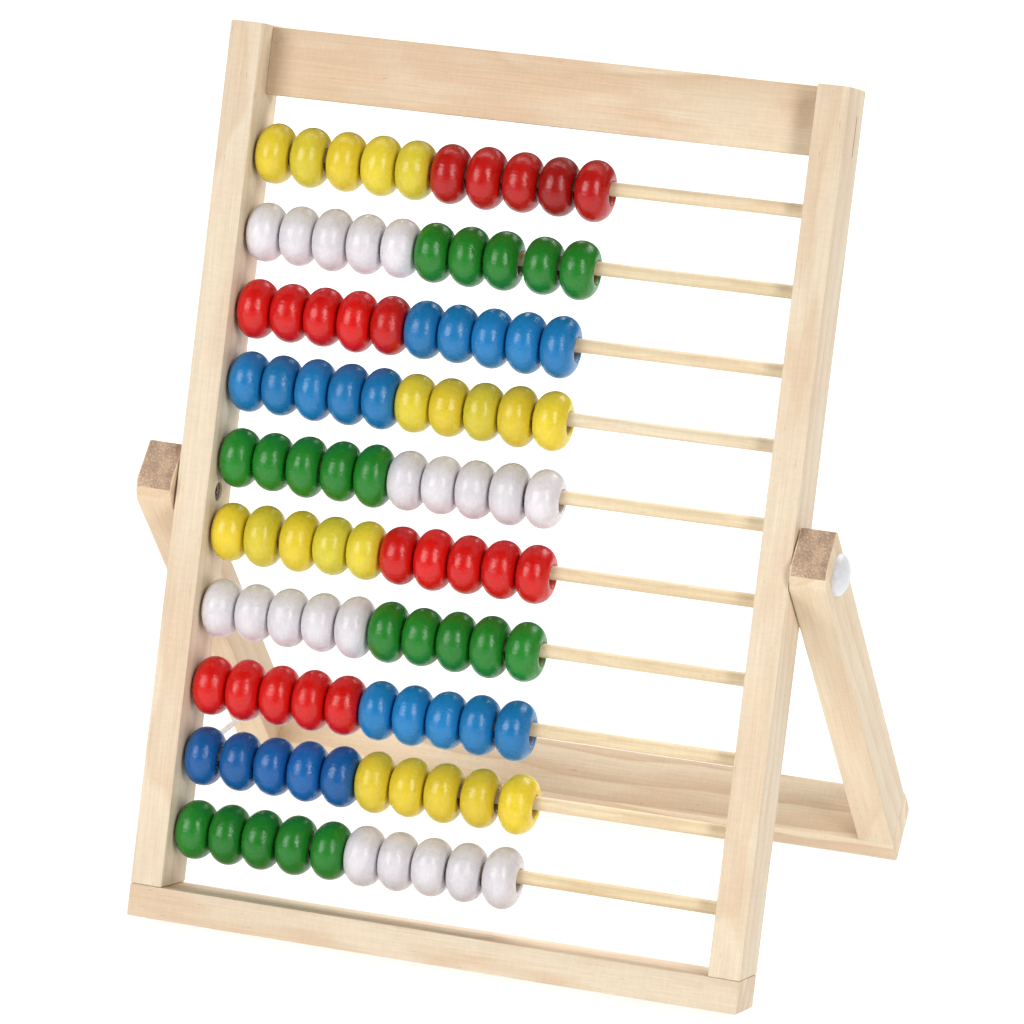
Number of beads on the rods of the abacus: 100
